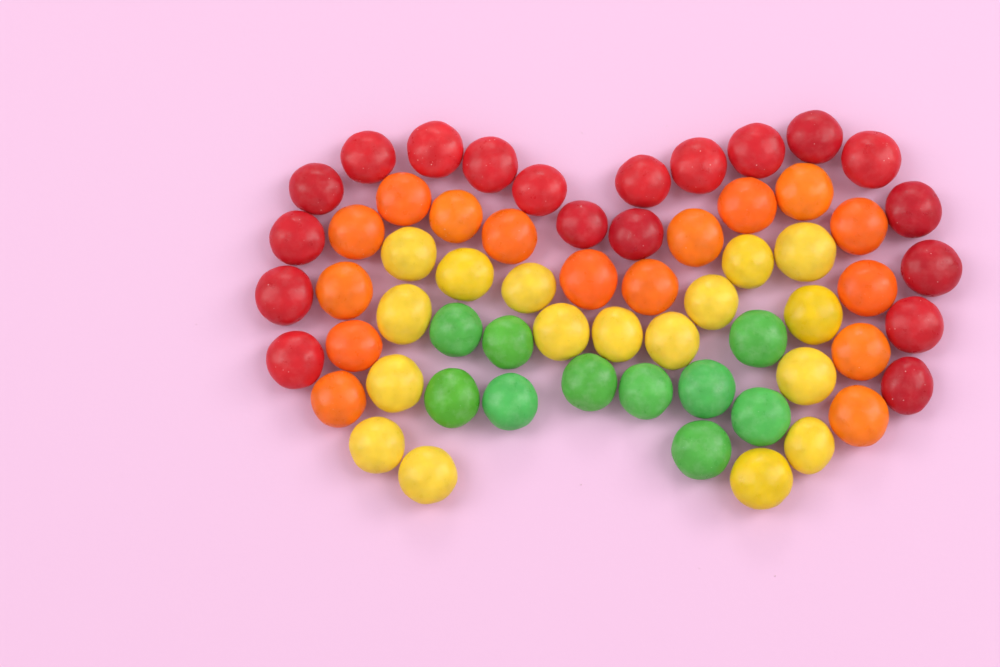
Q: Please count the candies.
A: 62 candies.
